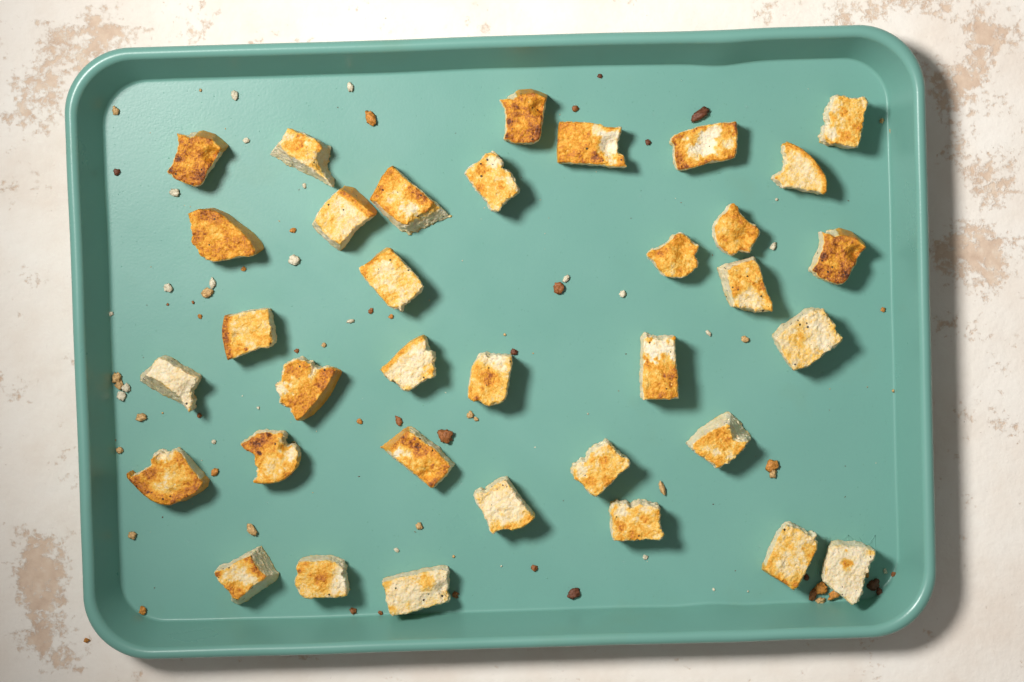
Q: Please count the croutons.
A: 35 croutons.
